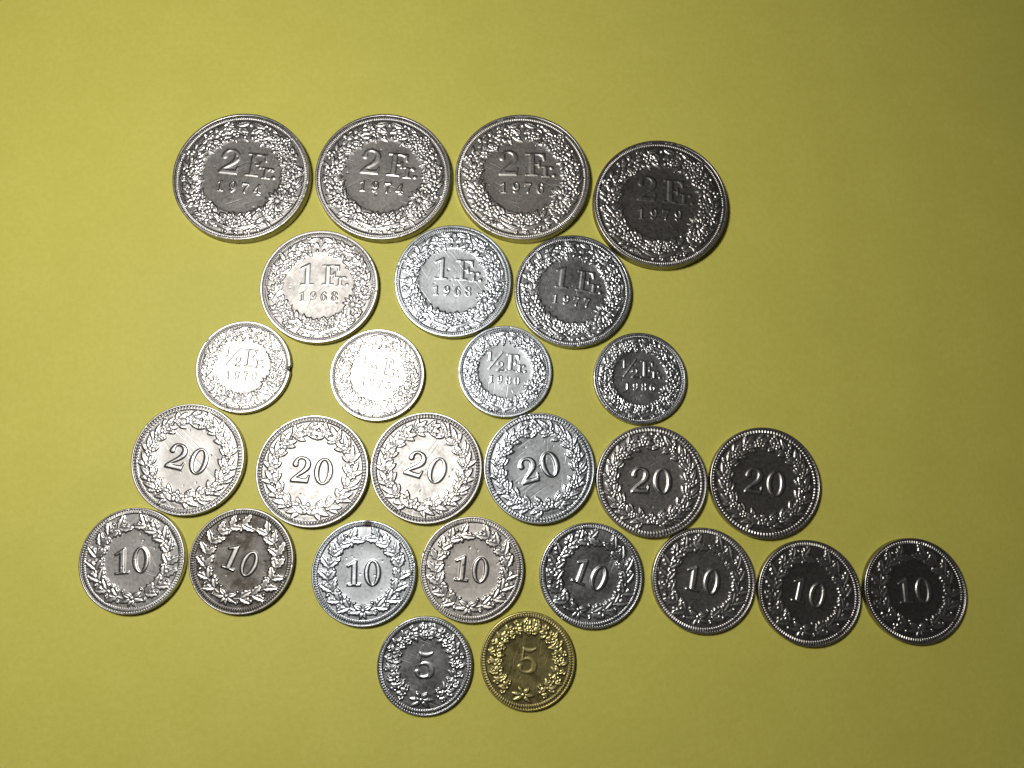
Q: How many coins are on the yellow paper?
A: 27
